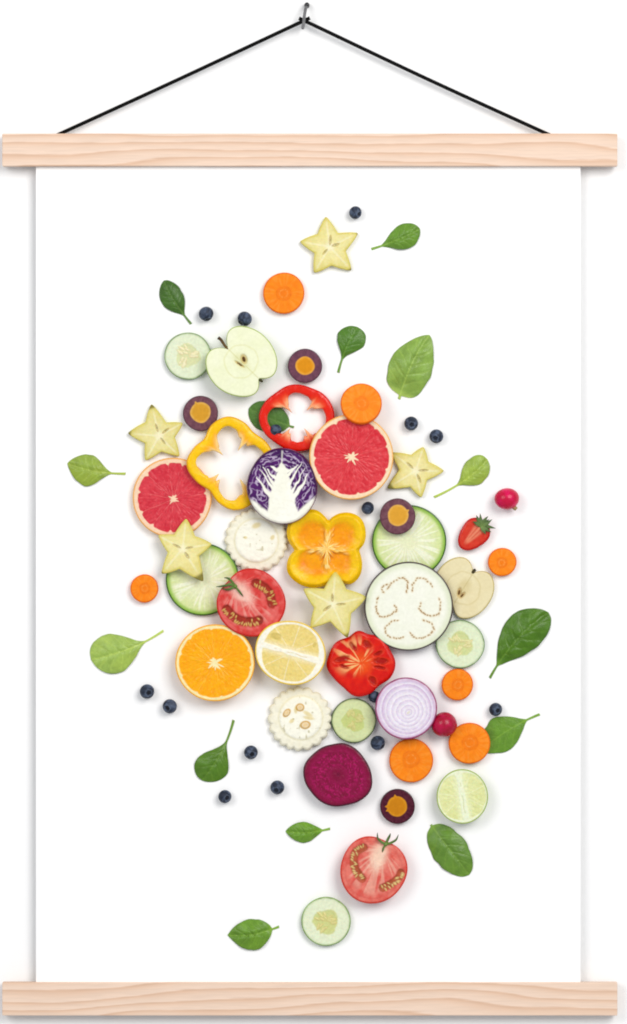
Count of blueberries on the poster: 15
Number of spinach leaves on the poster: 14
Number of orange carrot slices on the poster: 7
